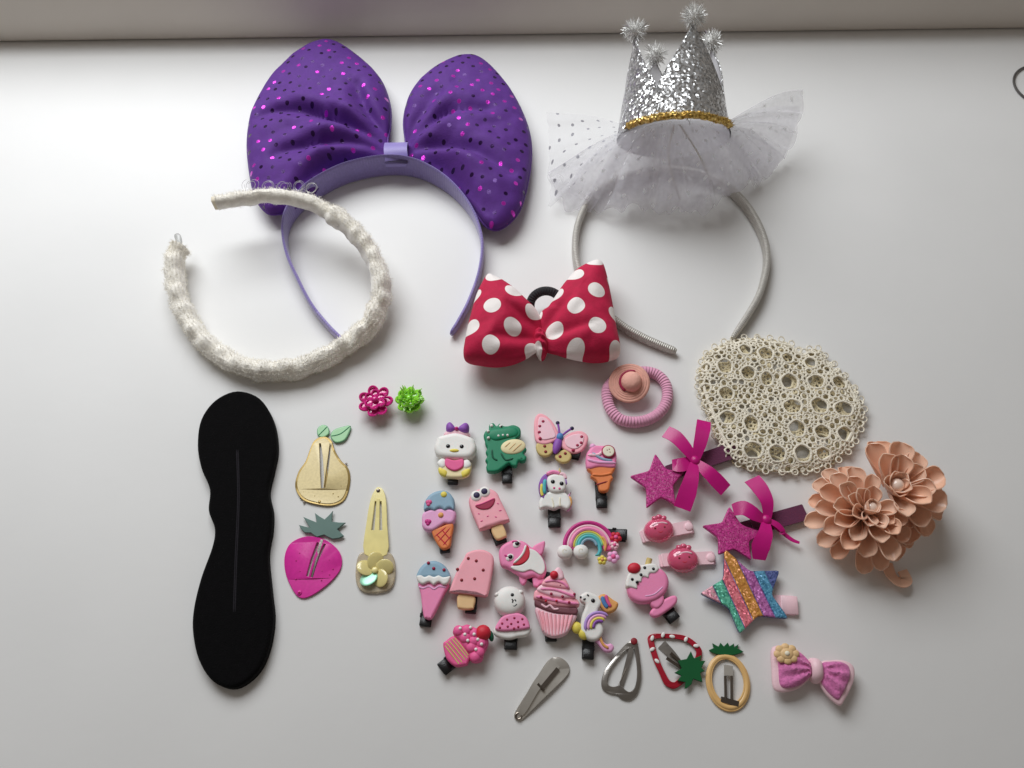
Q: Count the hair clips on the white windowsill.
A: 31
